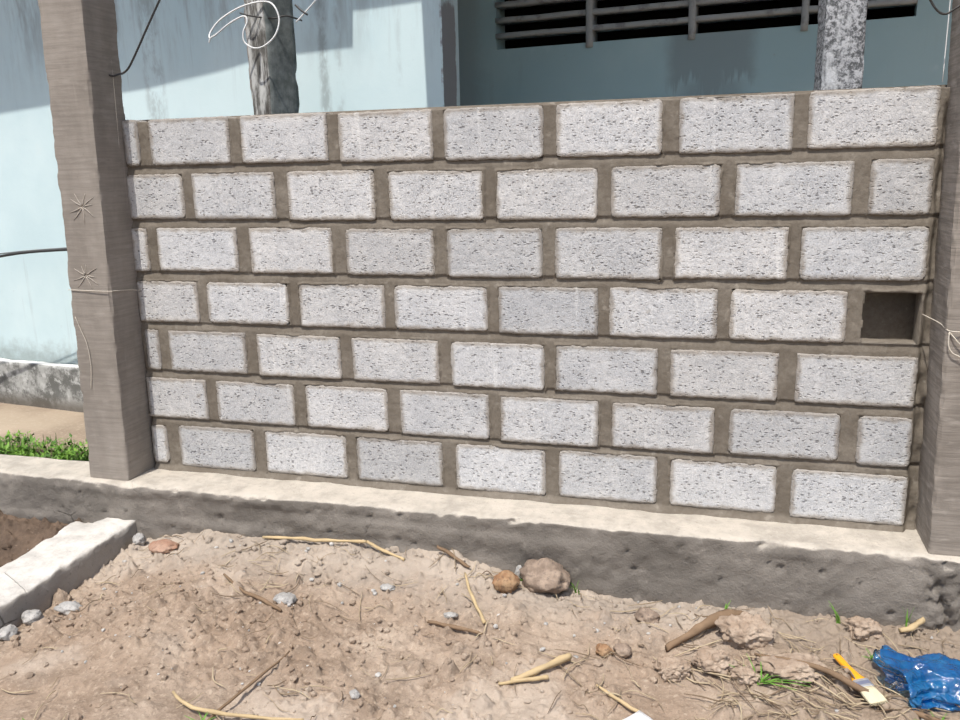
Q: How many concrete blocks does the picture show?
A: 55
